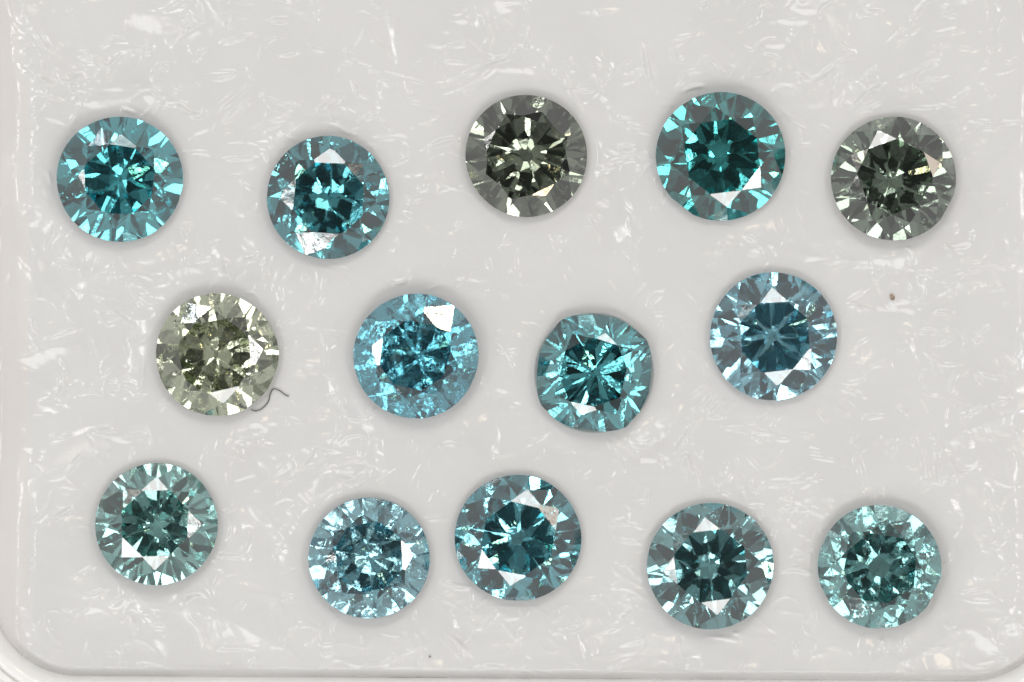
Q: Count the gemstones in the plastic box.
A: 14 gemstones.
